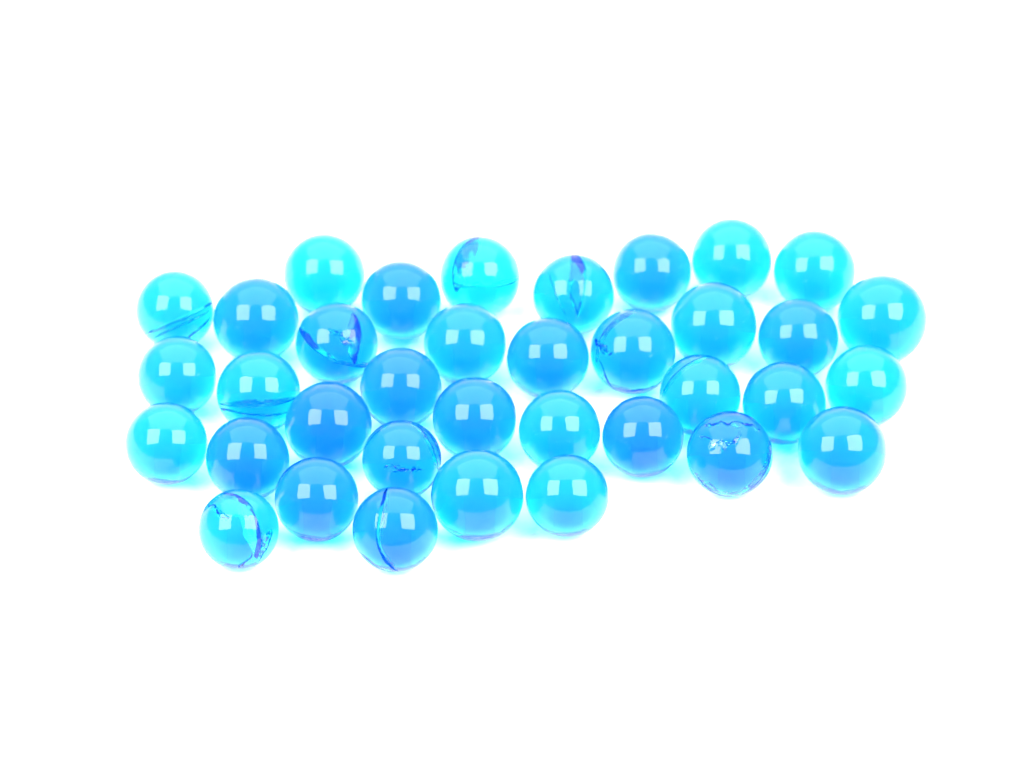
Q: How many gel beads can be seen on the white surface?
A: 36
